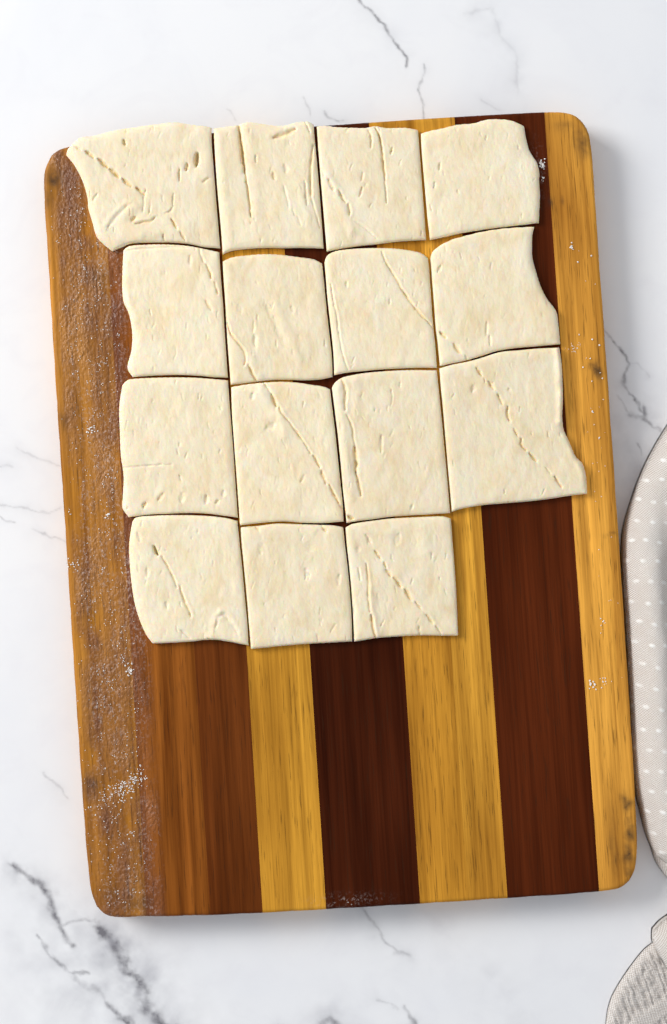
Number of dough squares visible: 15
